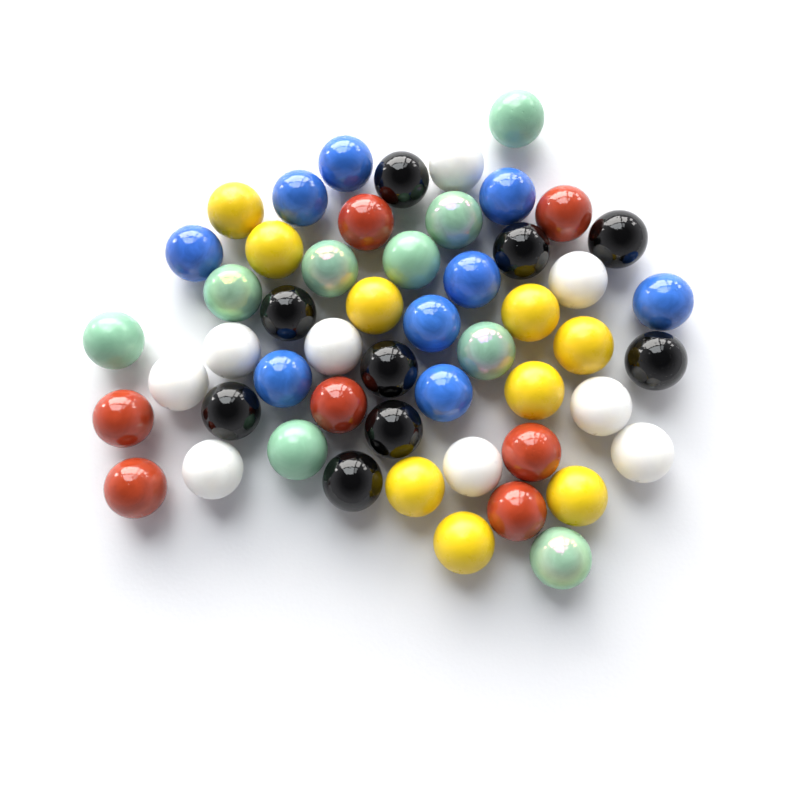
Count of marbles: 52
